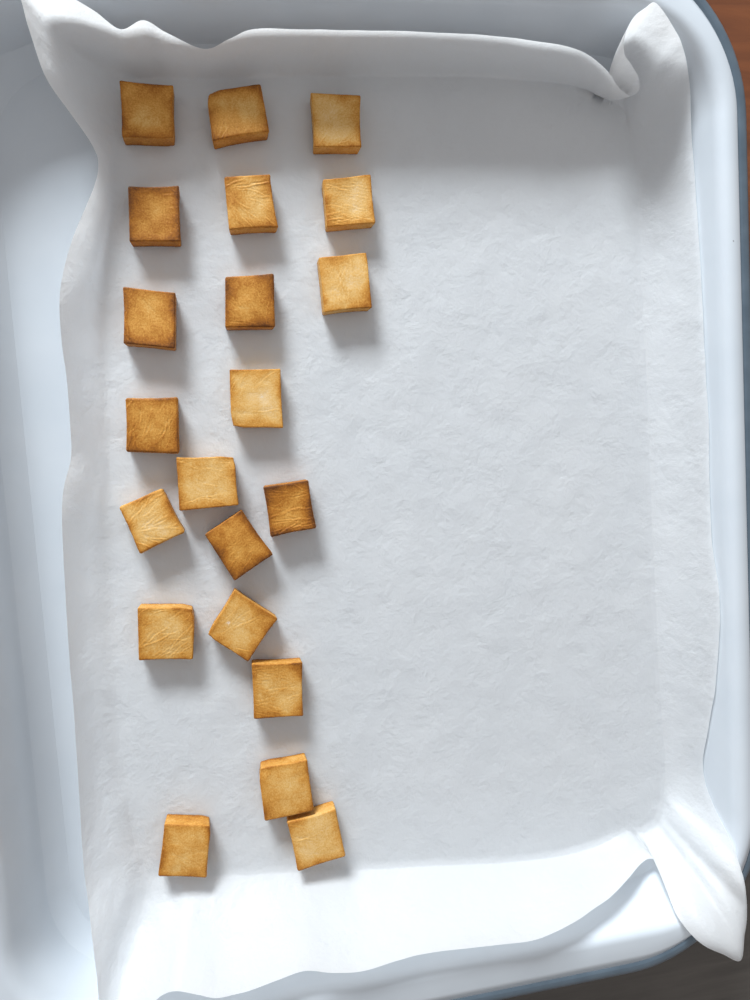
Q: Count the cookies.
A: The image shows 21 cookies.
